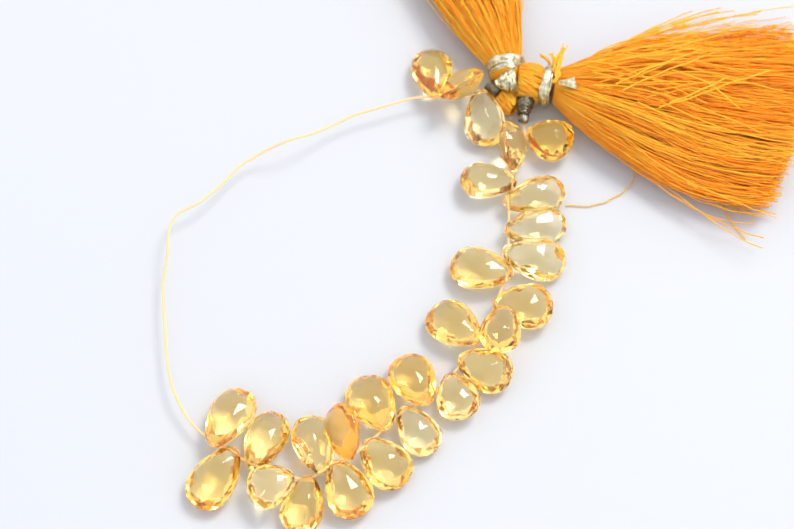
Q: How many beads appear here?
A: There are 27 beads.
